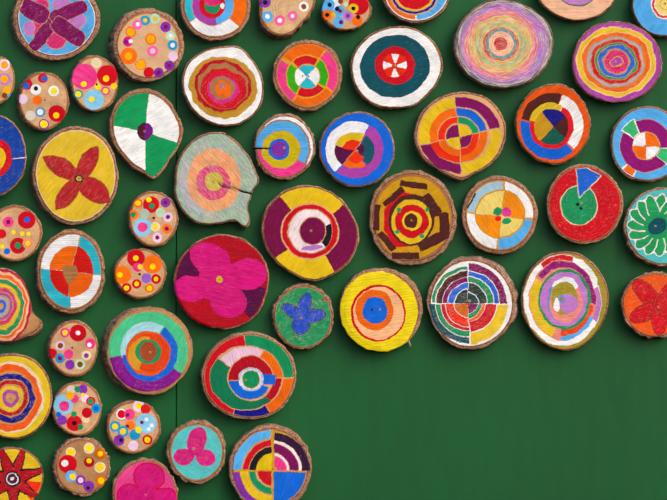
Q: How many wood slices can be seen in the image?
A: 52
